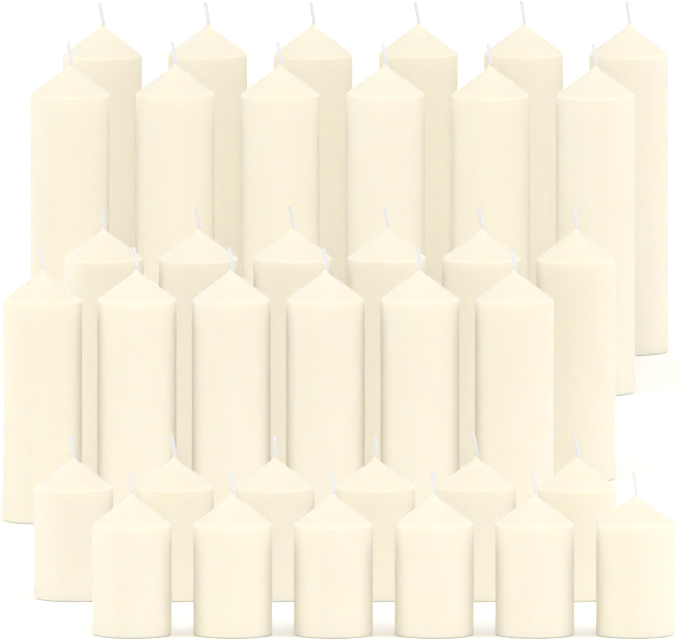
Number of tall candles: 12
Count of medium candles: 12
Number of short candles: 12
